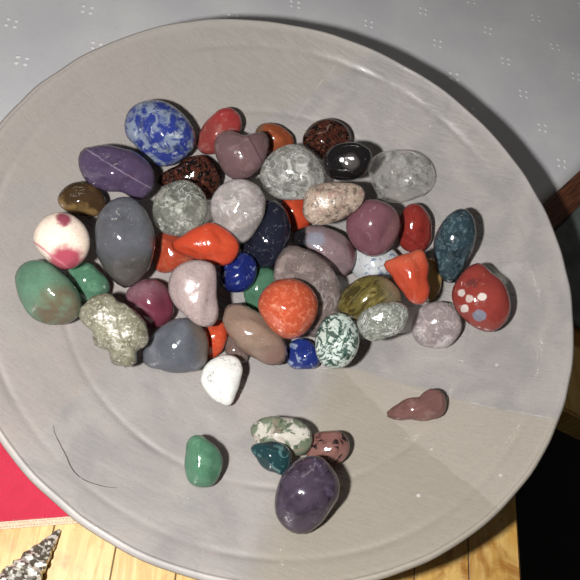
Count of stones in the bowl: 53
